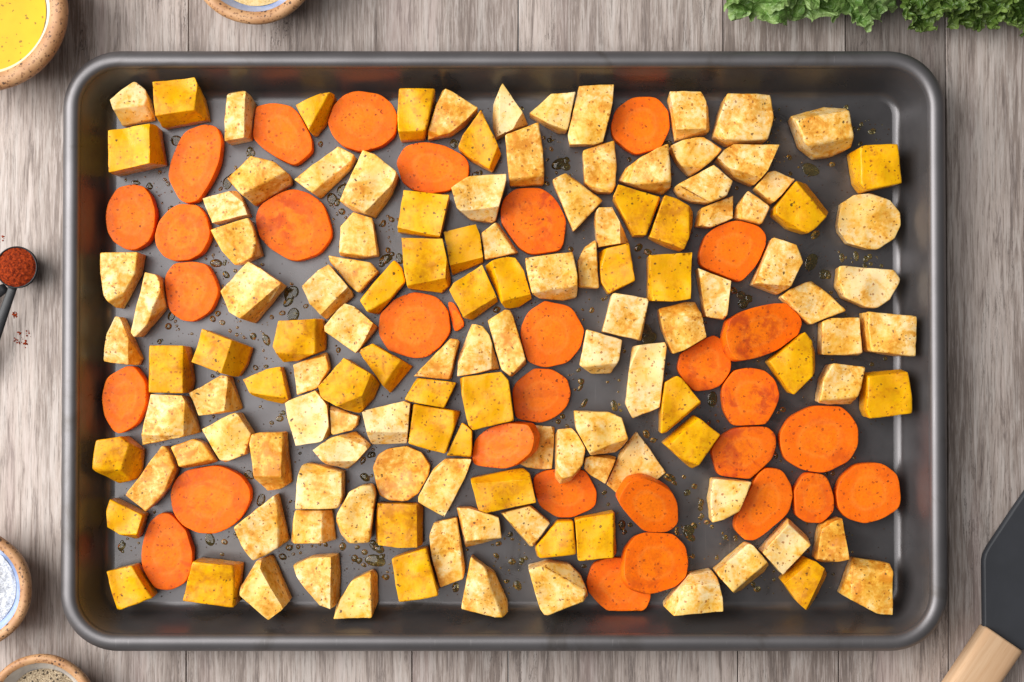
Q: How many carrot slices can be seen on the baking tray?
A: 31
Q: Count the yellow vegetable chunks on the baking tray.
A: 41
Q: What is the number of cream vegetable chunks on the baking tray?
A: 88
